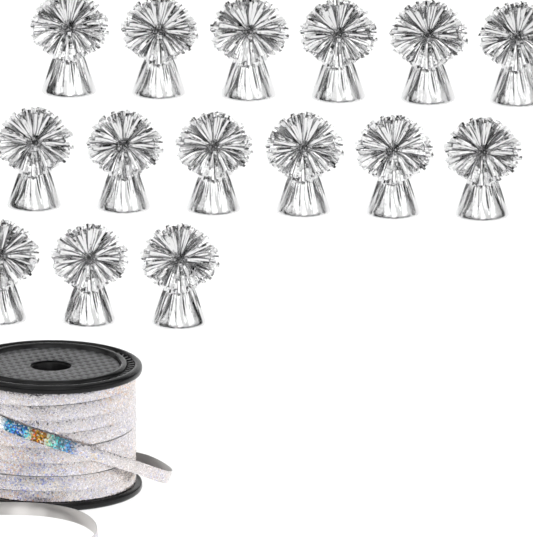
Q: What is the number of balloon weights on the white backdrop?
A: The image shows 15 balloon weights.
